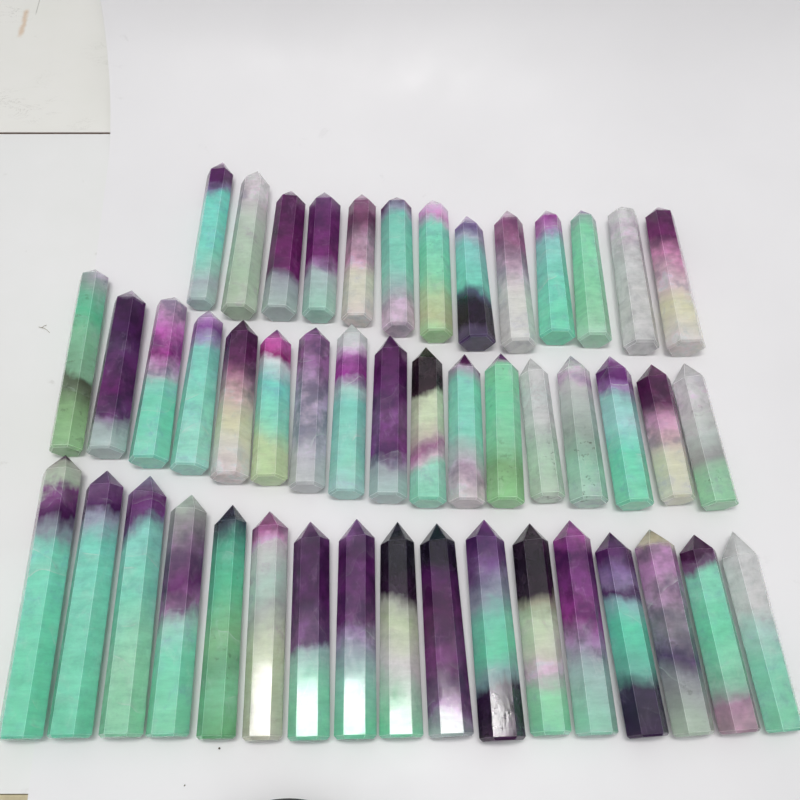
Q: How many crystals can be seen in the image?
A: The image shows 47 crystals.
